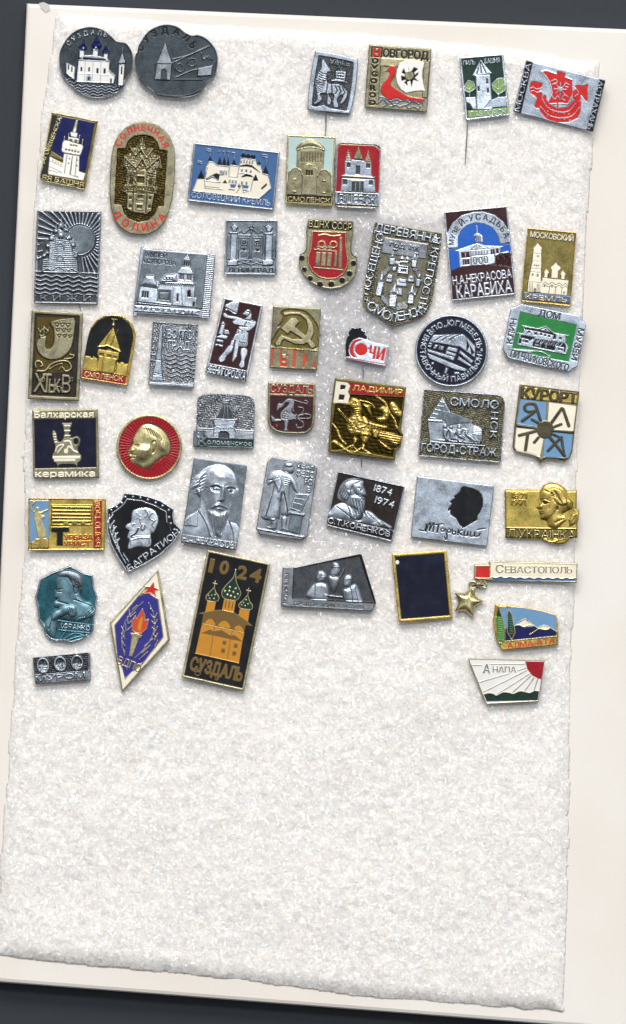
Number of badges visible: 49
